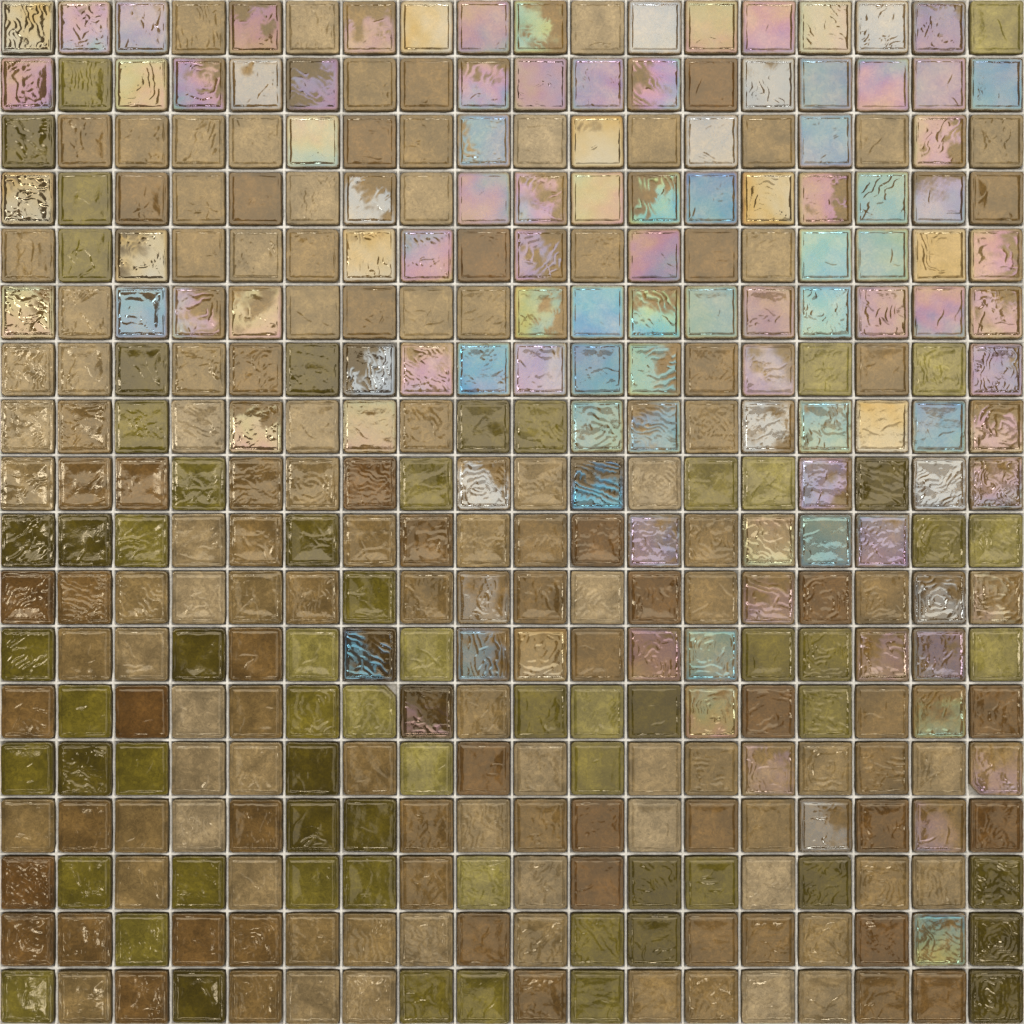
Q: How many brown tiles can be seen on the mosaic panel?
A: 147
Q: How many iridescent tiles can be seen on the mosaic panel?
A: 112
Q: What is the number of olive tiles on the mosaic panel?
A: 65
